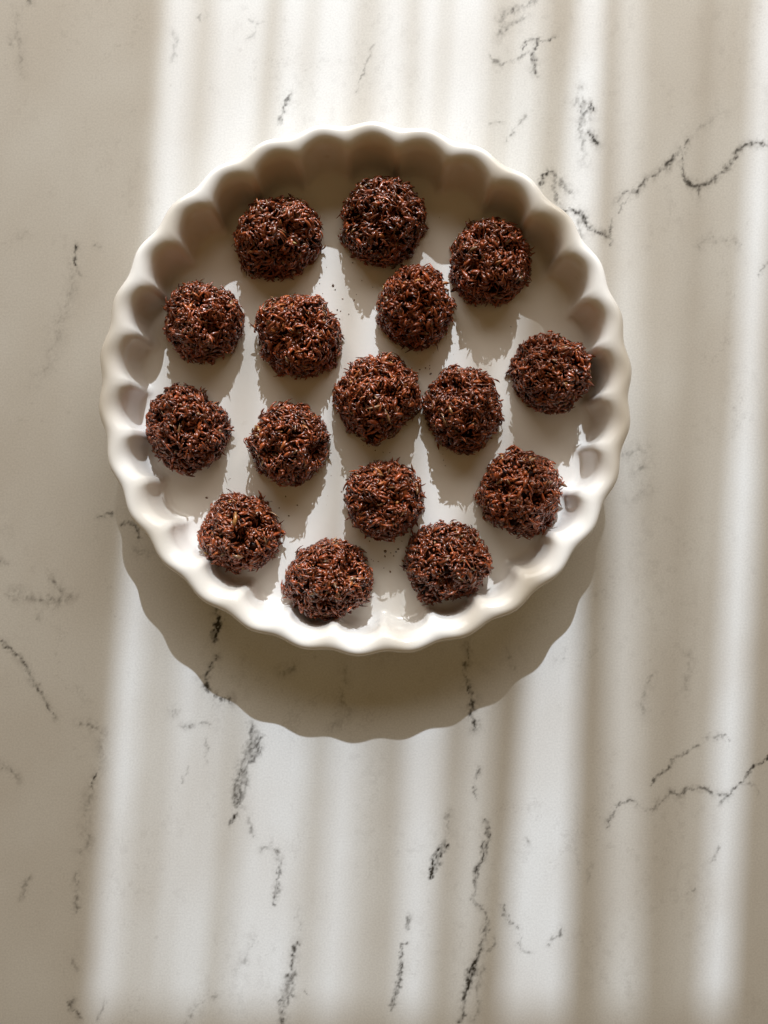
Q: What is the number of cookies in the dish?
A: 16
